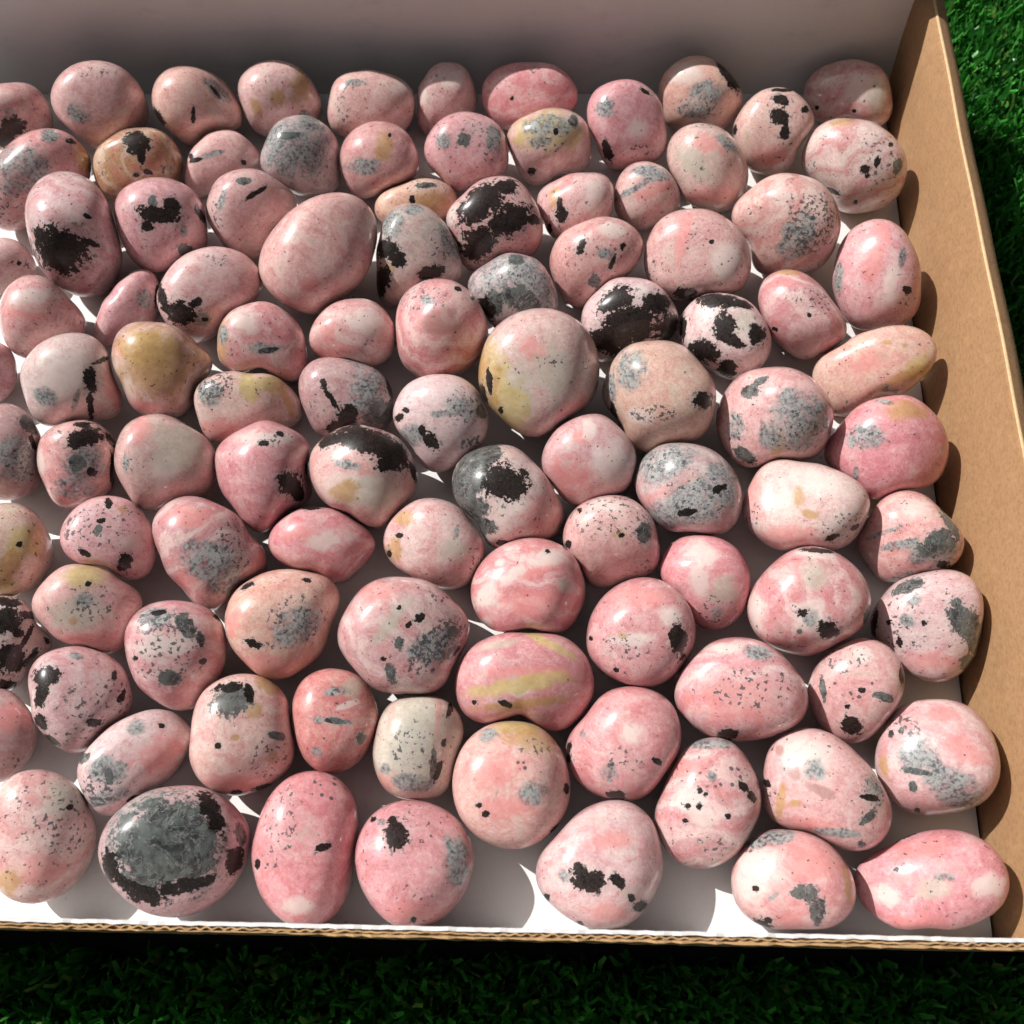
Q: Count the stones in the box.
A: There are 102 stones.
